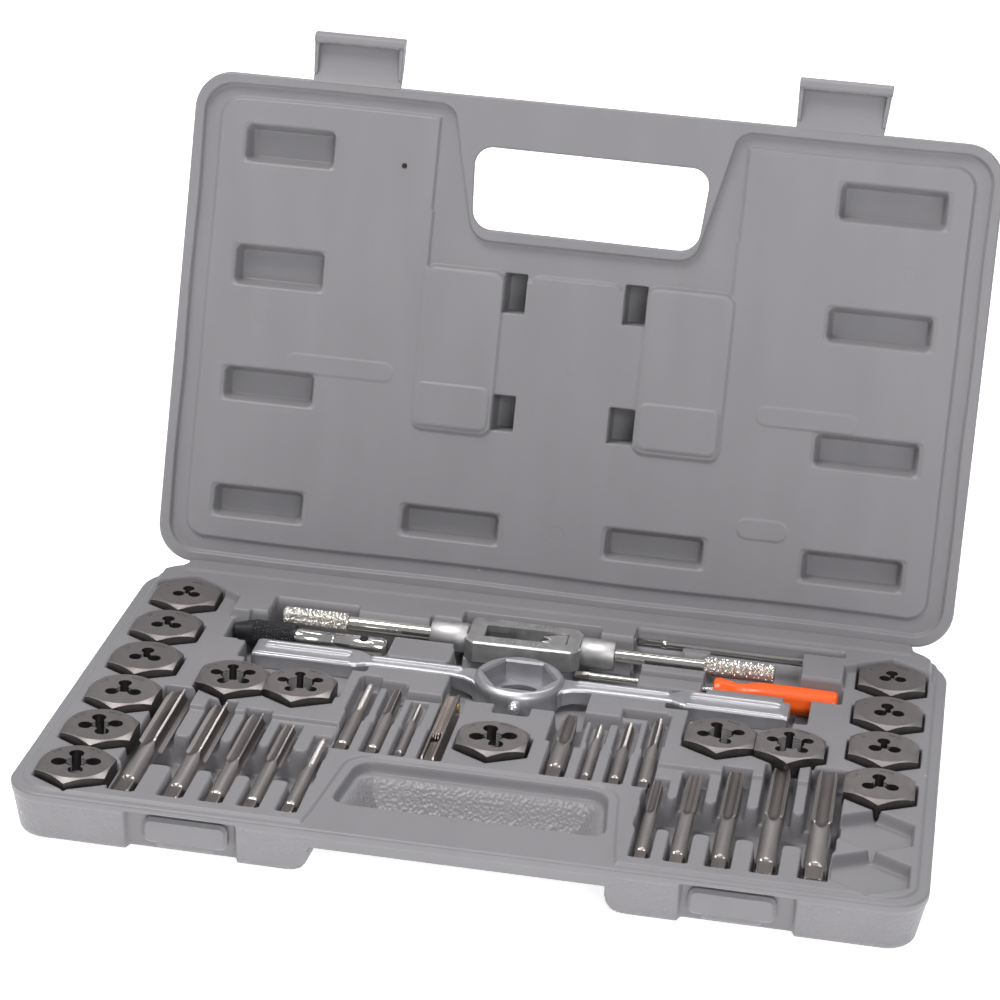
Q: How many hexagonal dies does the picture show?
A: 15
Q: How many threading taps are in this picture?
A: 17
